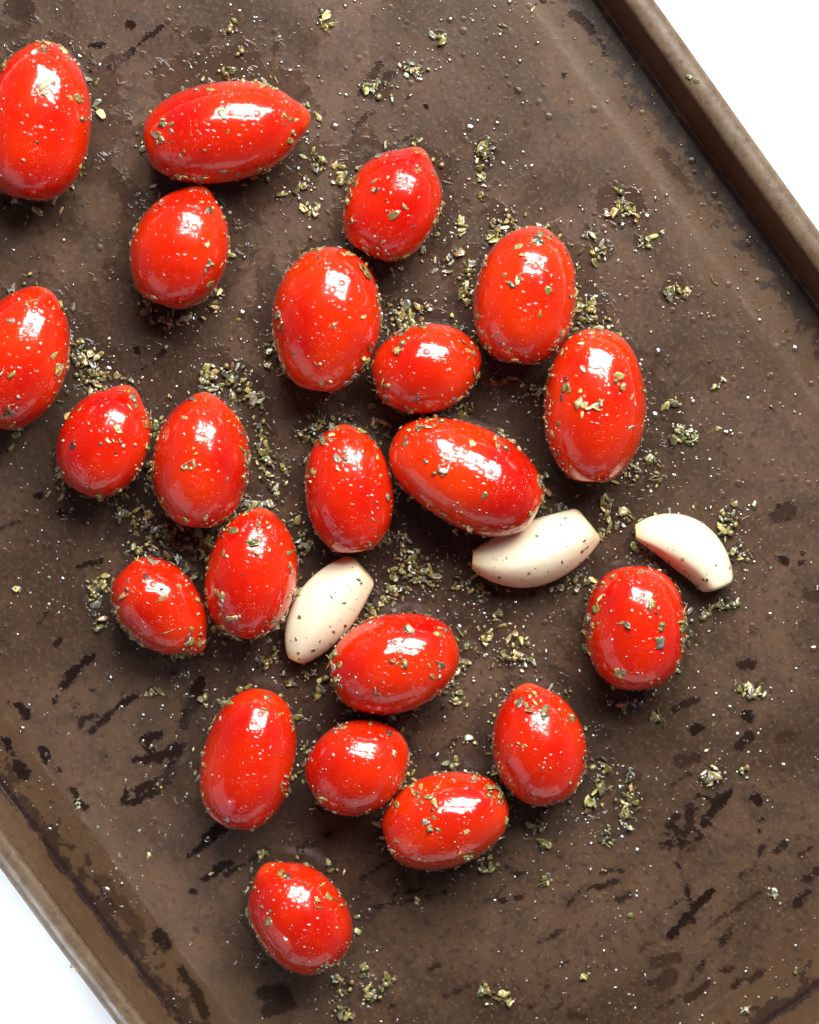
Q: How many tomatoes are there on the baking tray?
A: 22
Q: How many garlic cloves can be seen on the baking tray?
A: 3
